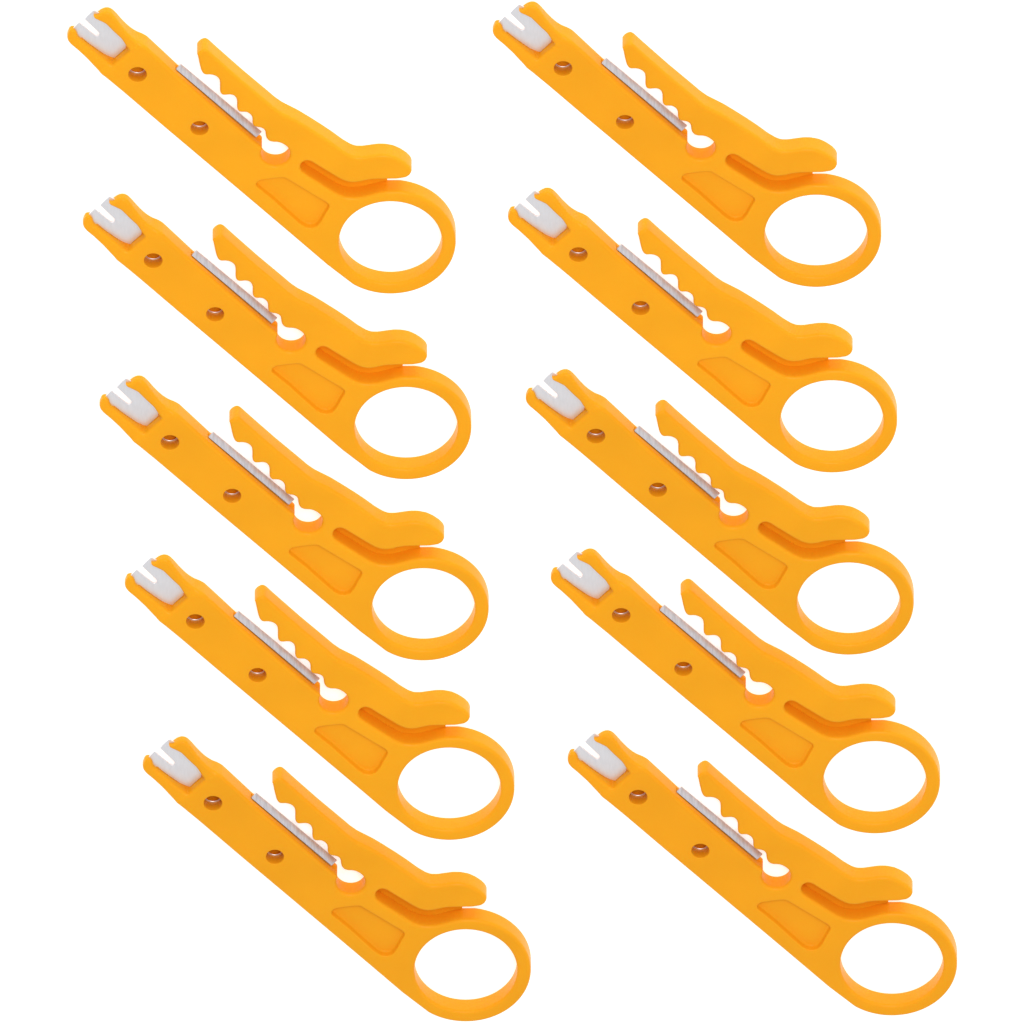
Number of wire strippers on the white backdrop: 10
